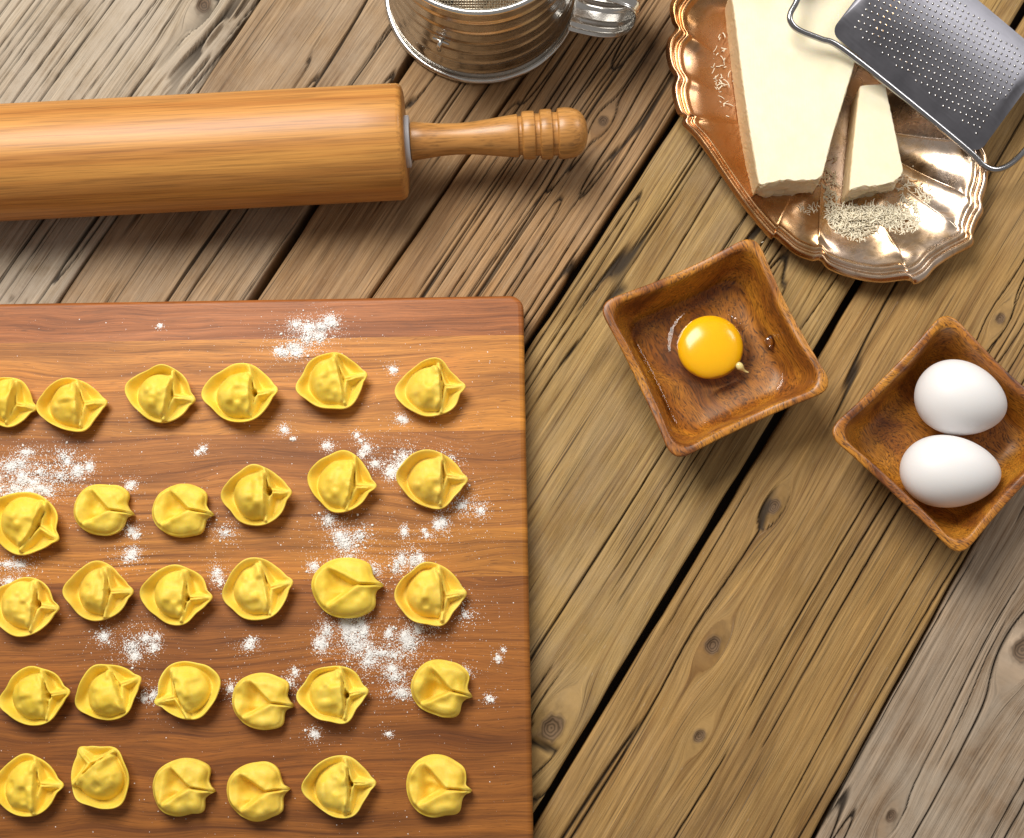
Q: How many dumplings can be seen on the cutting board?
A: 30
